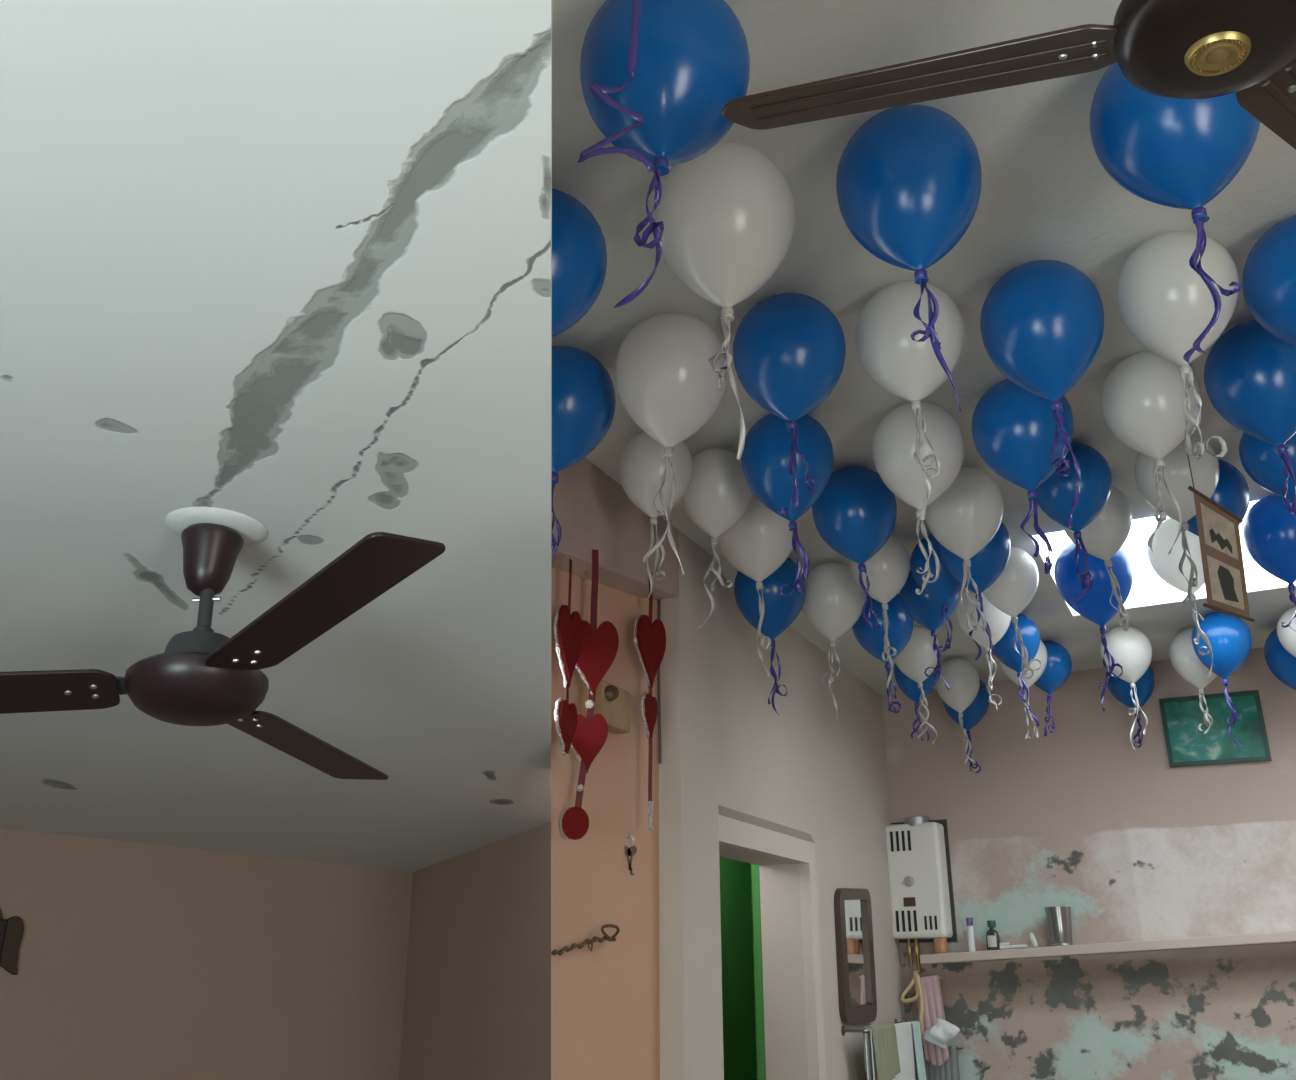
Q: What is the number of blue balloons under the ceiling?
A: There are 29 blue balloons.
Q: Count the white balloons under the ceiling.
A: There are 23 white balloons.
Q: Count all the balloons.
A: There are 52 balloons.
